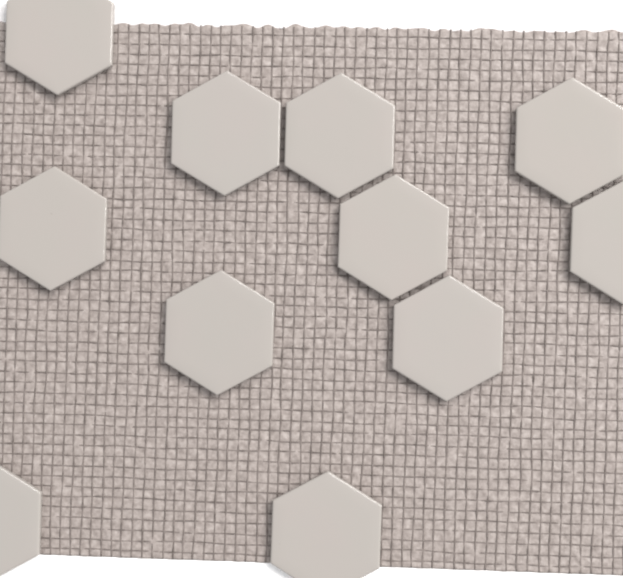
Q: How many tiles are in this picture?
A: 11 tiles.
